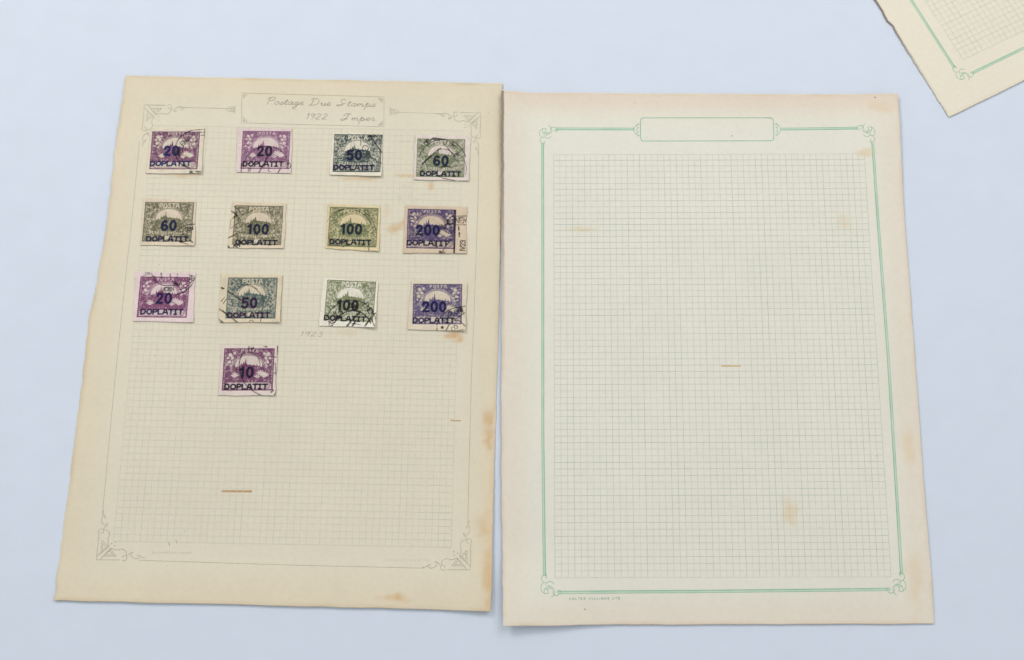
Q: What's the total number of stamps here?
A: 13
